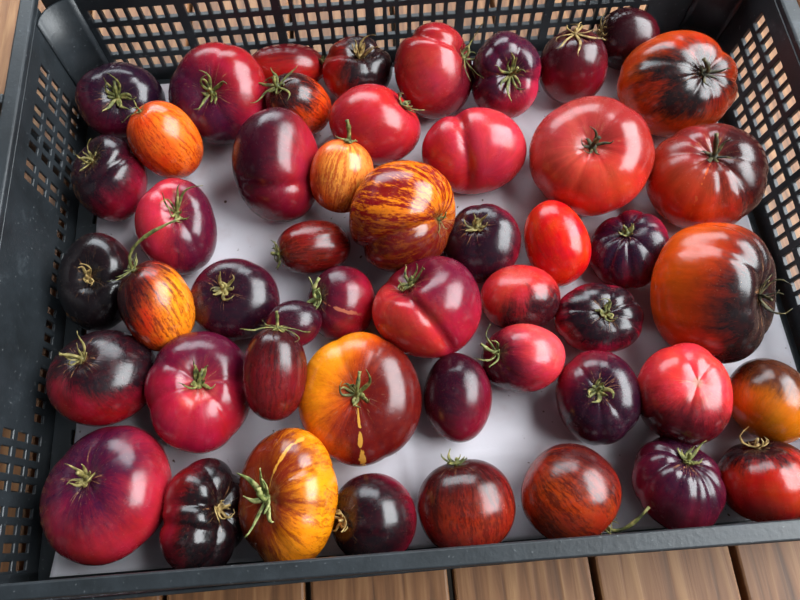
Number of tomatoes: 50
